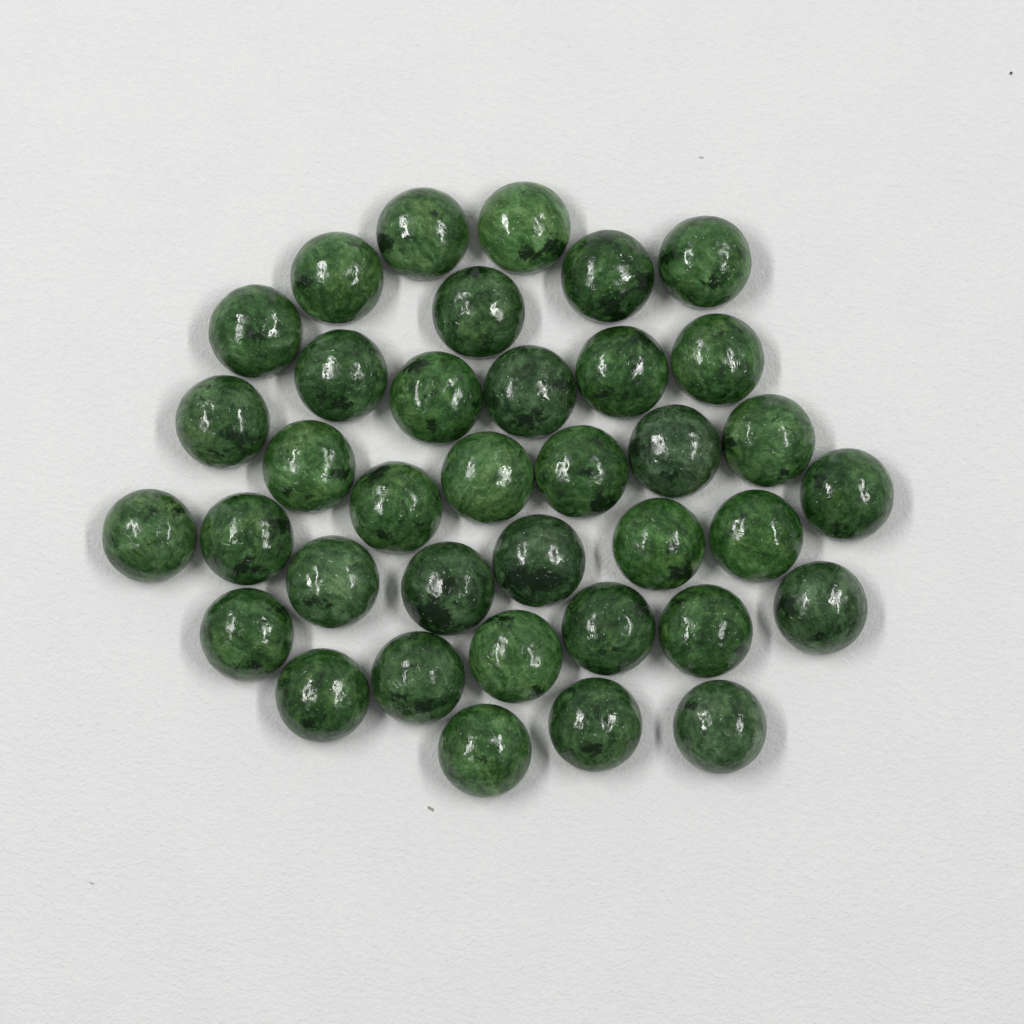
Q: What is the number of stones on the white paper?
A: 37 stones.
